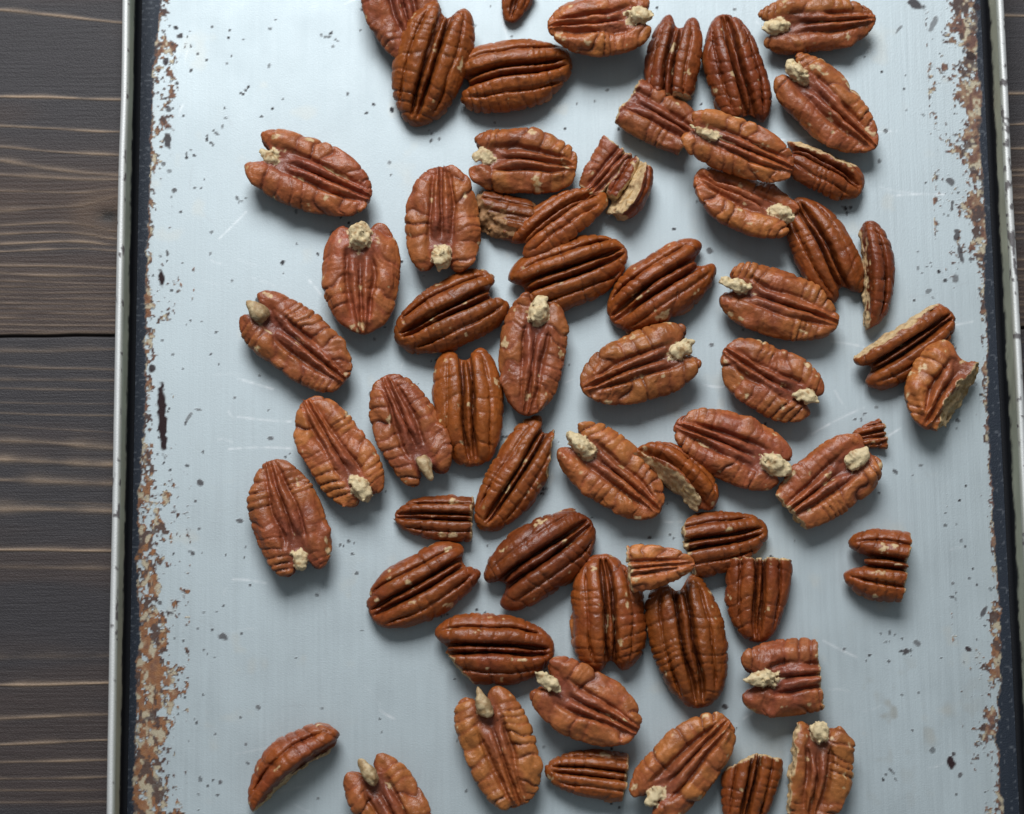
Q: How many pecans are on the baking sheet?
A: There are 63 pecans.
